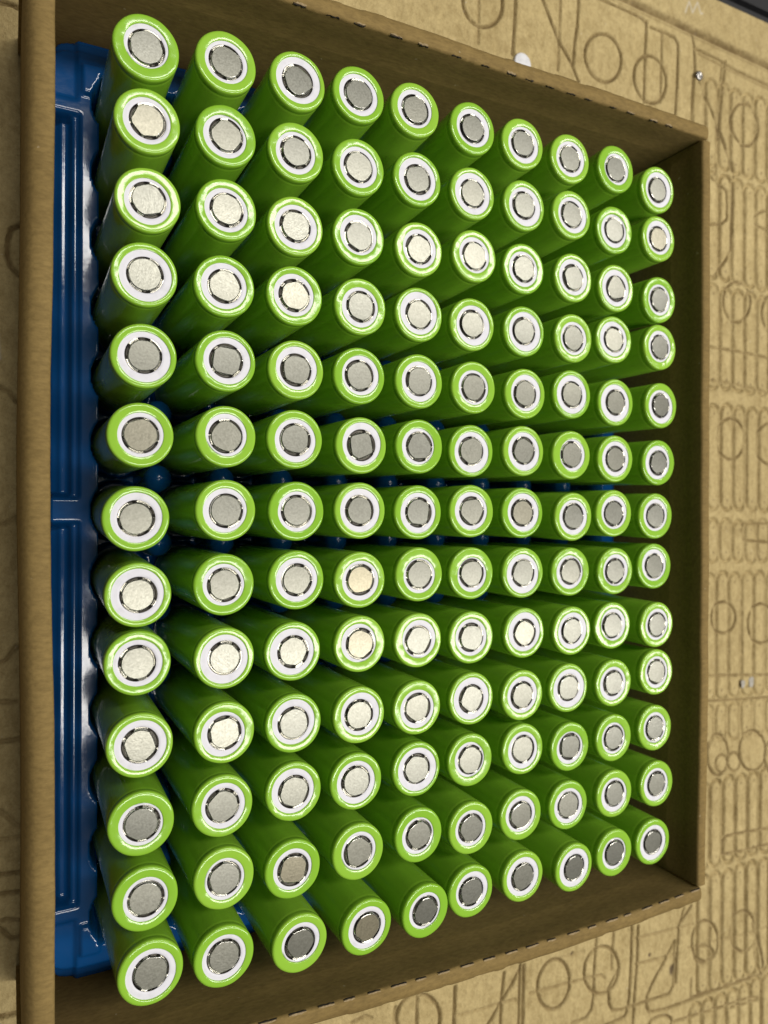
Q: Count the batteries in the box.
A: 130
